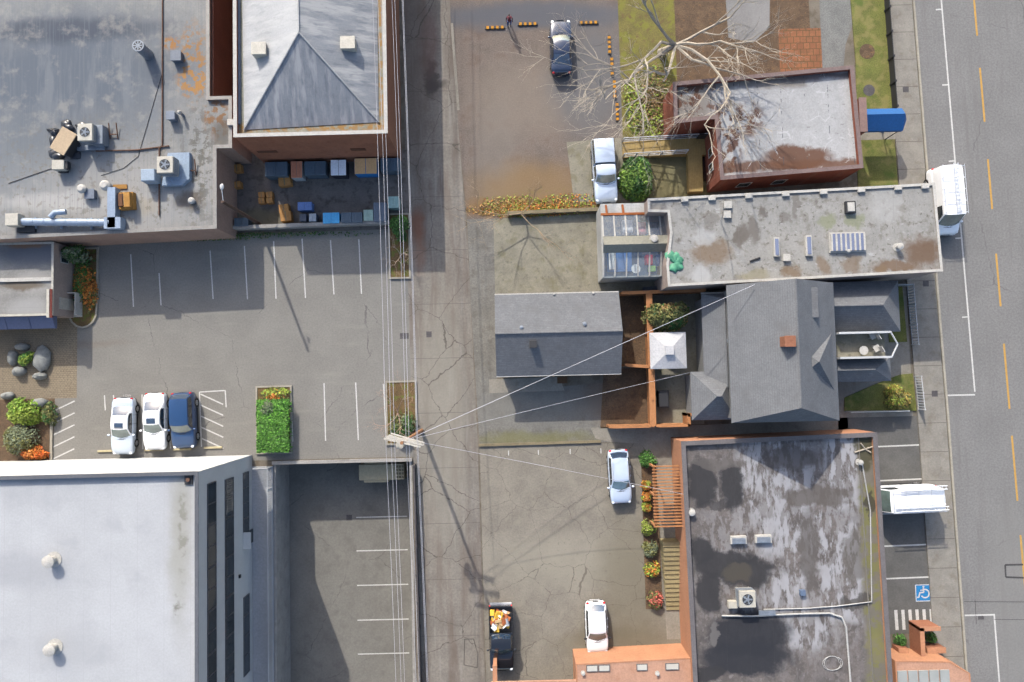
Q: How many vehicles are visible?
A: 10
